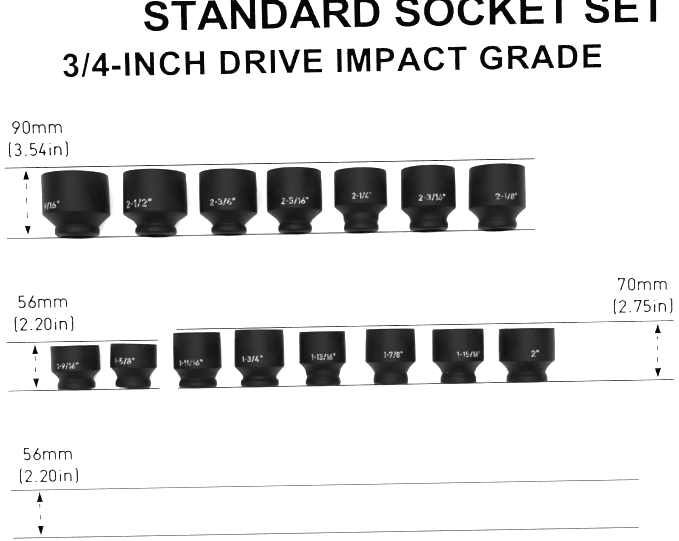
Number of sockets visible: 15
